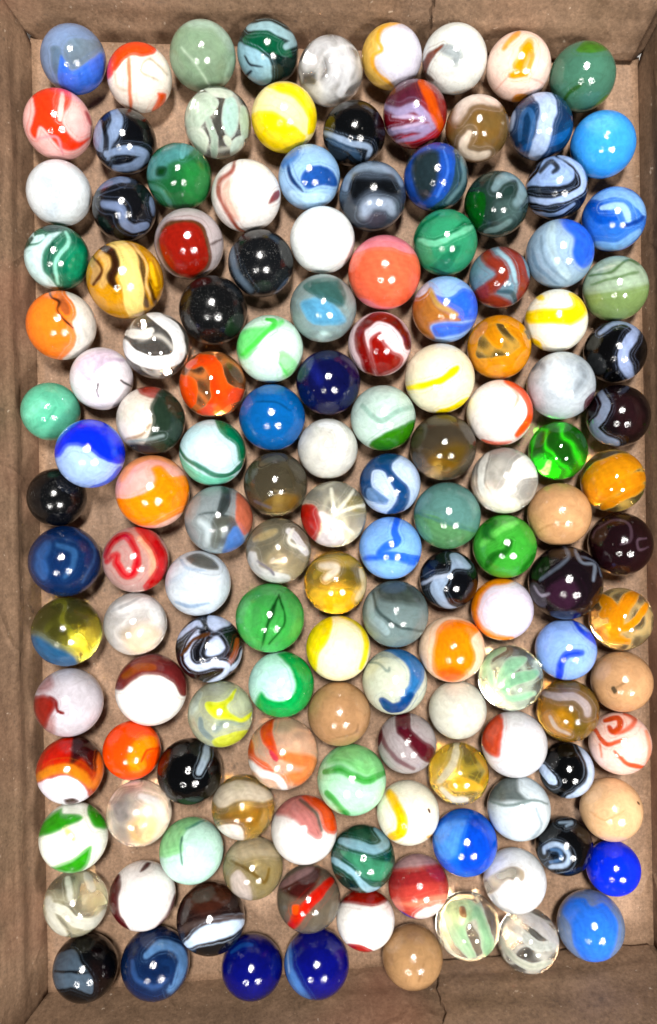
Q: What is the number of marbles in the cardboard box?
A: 142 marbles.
